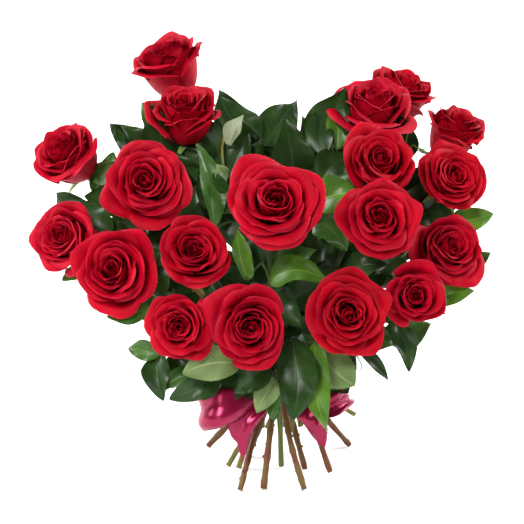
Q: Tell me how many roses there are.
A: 19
